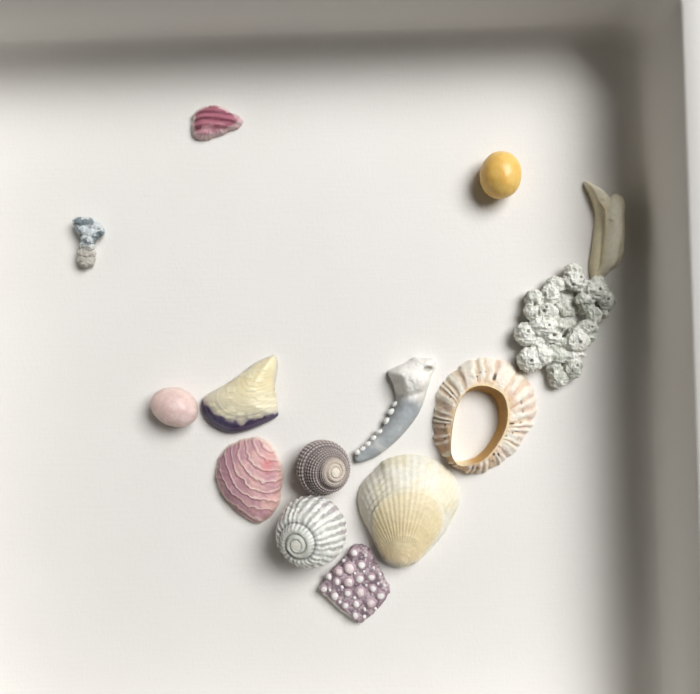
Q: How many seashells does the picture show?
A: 10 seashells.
